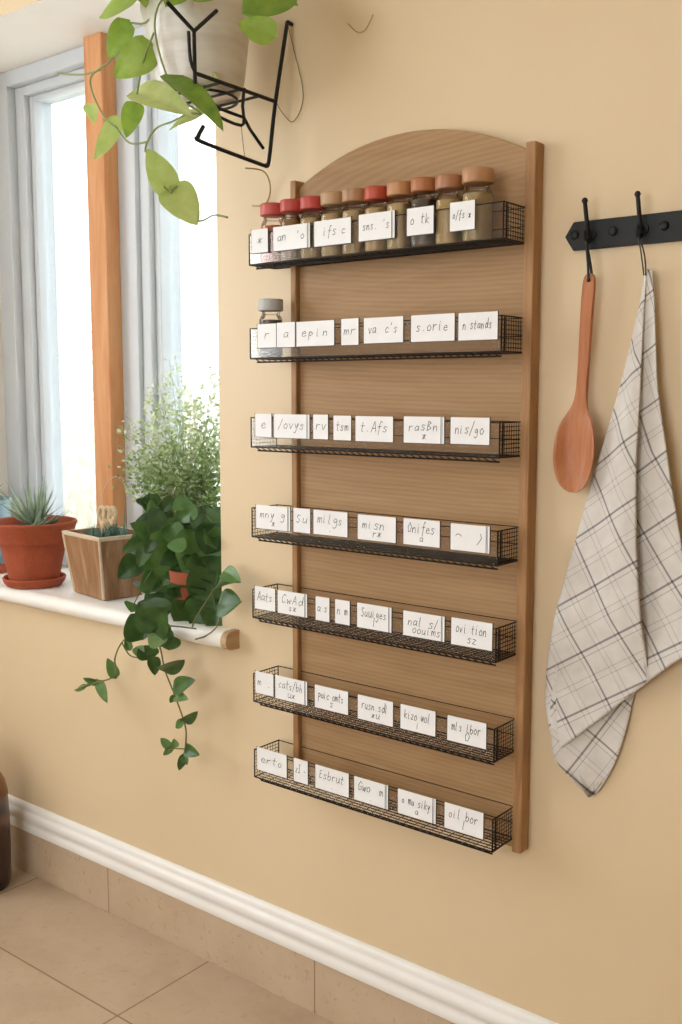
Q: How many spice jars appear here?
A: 11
